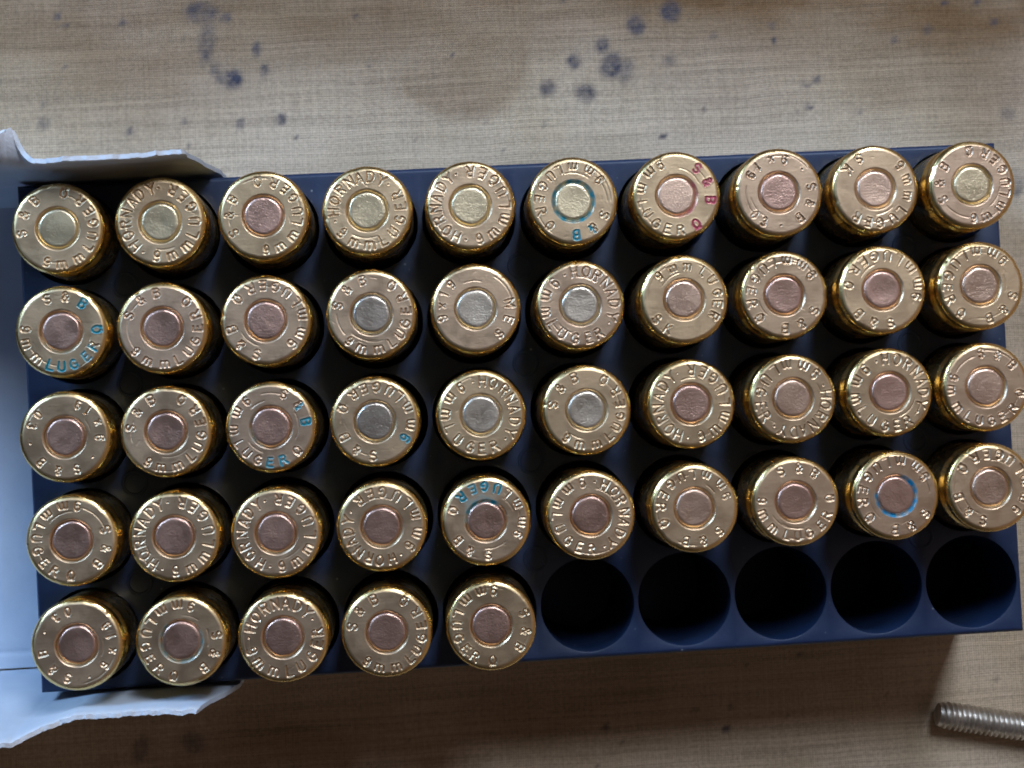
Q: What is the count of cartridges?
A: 45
